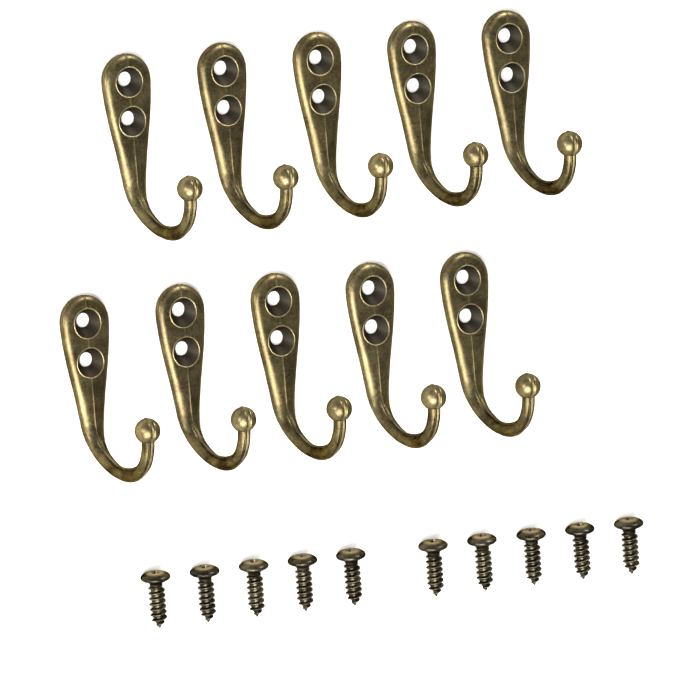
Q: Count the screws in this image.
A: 10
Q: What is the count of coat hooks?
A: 10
